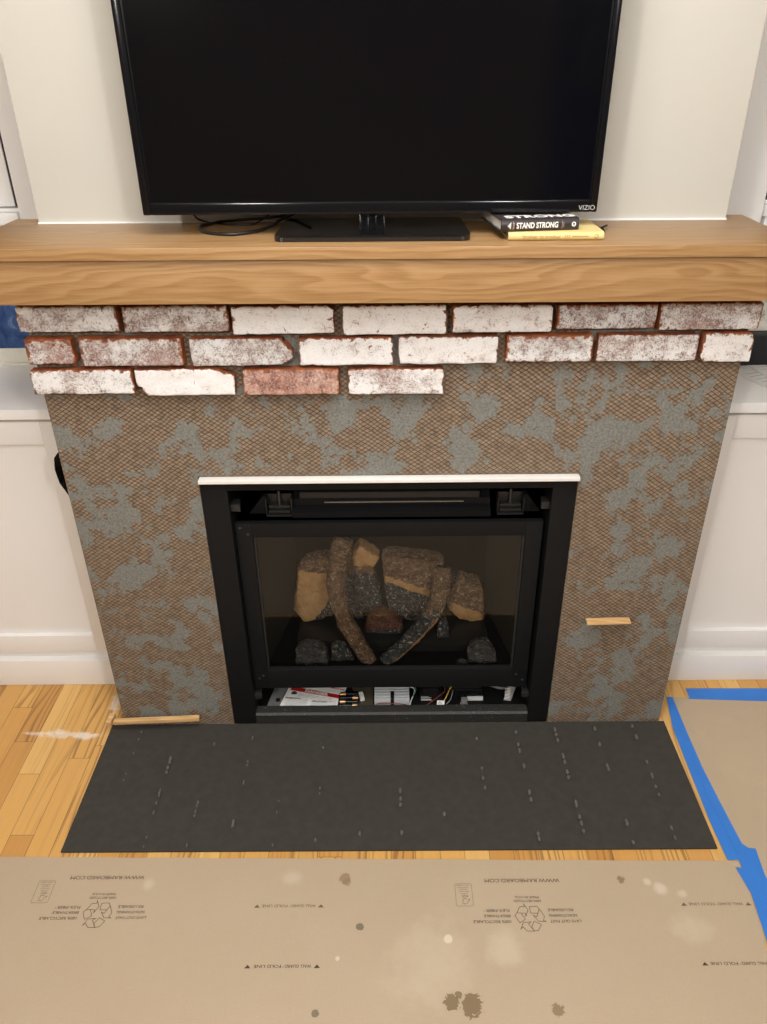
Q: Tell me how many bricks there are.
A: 19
